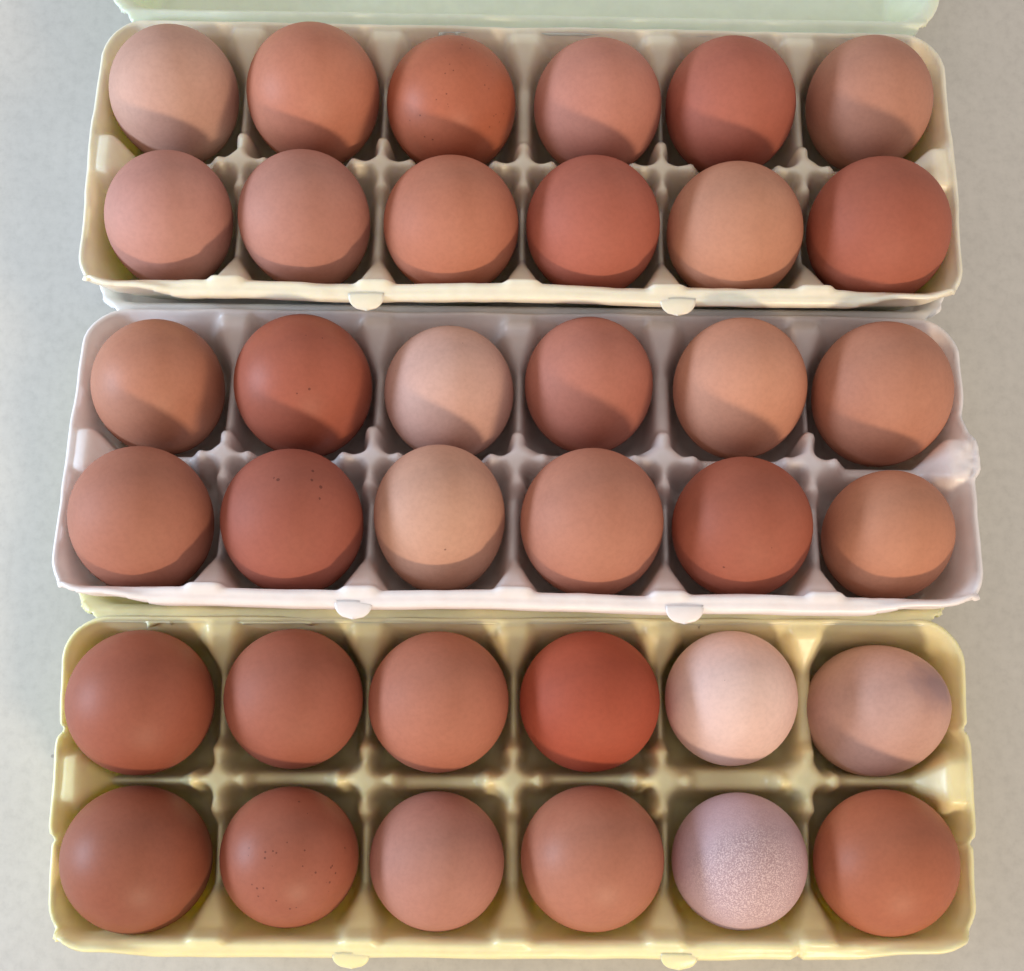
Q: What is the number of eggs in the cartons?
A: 36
